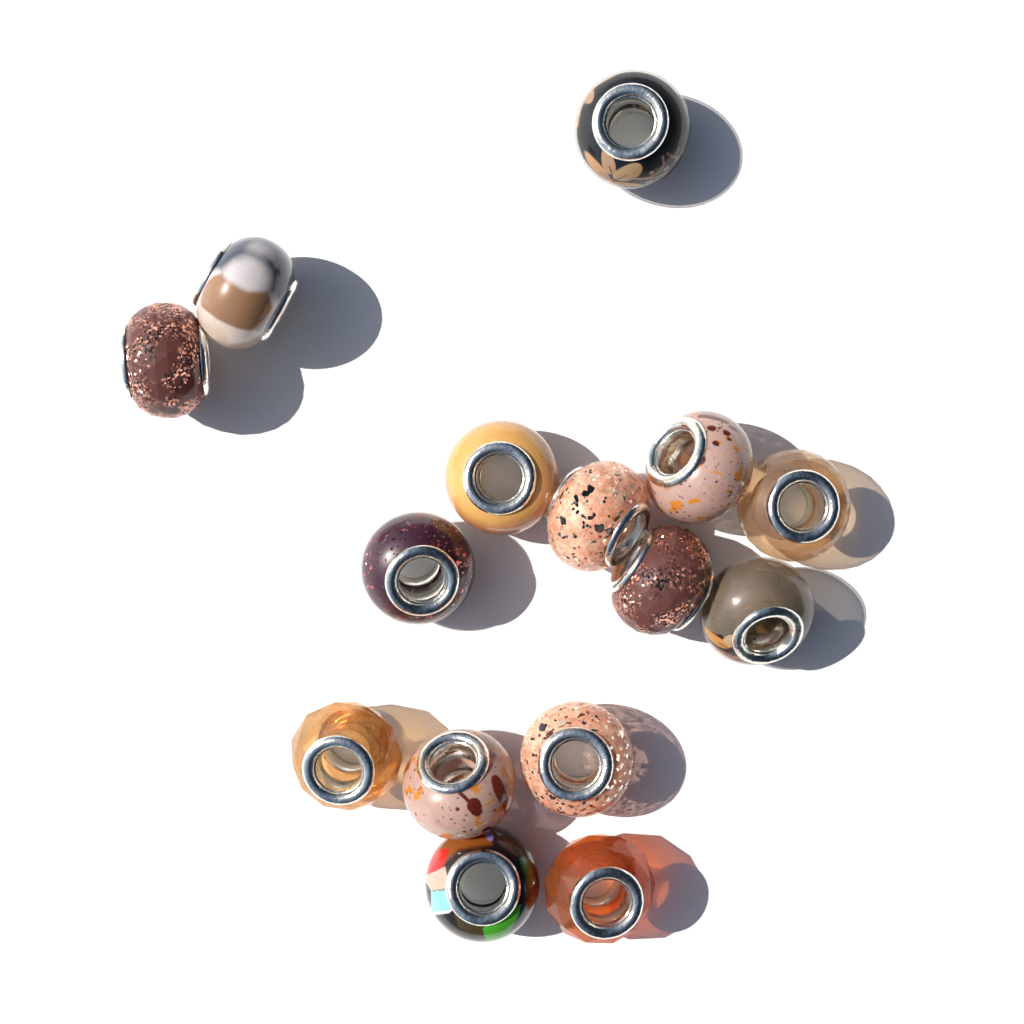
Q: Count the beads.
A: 15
